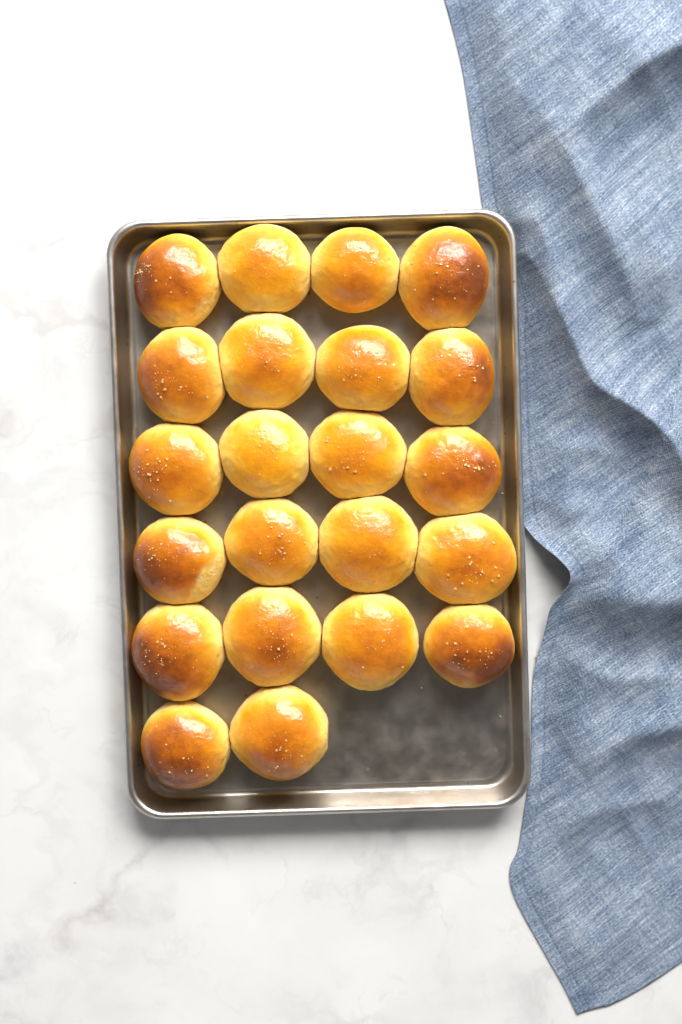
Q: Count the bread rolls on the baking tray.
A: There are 22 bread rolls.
